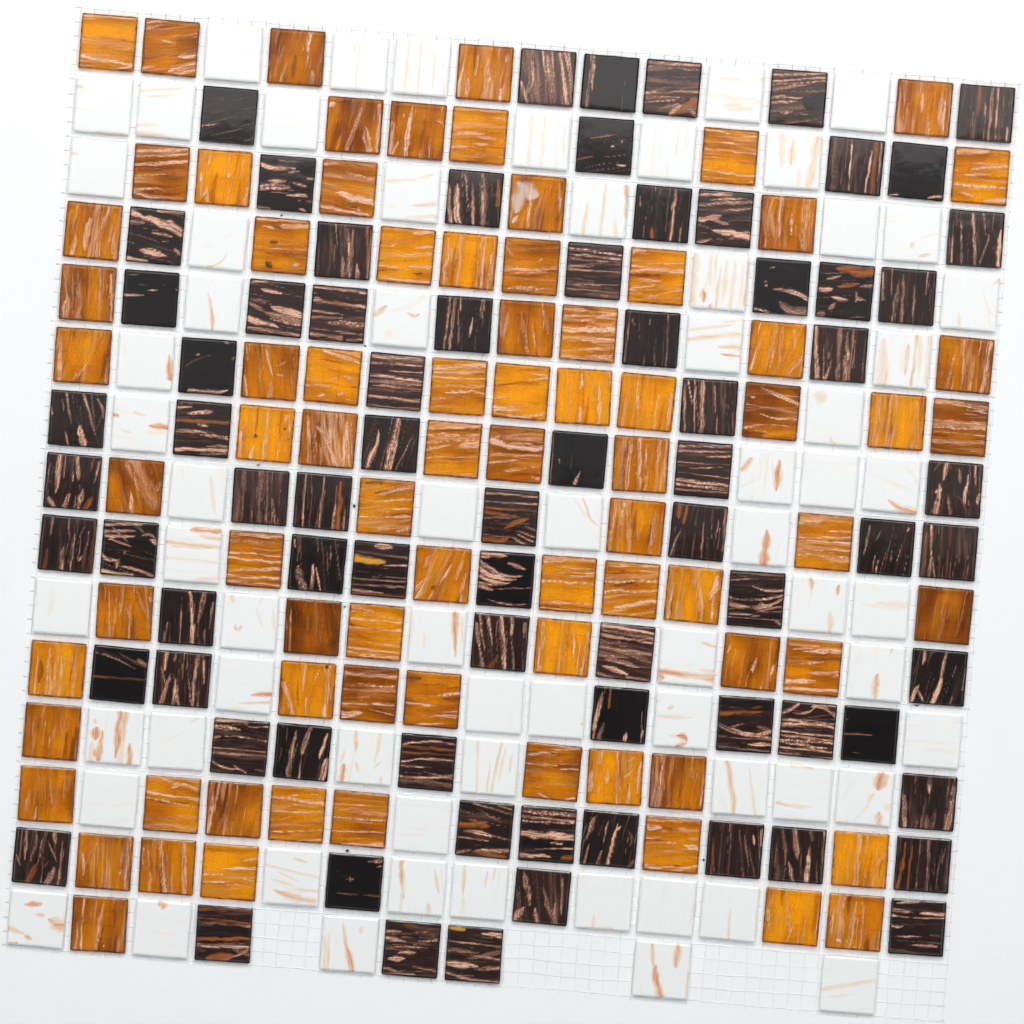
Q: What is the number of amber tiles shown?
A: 78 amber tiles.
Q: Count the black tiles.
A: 75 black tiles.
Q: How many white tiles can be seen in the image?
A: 66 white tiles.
